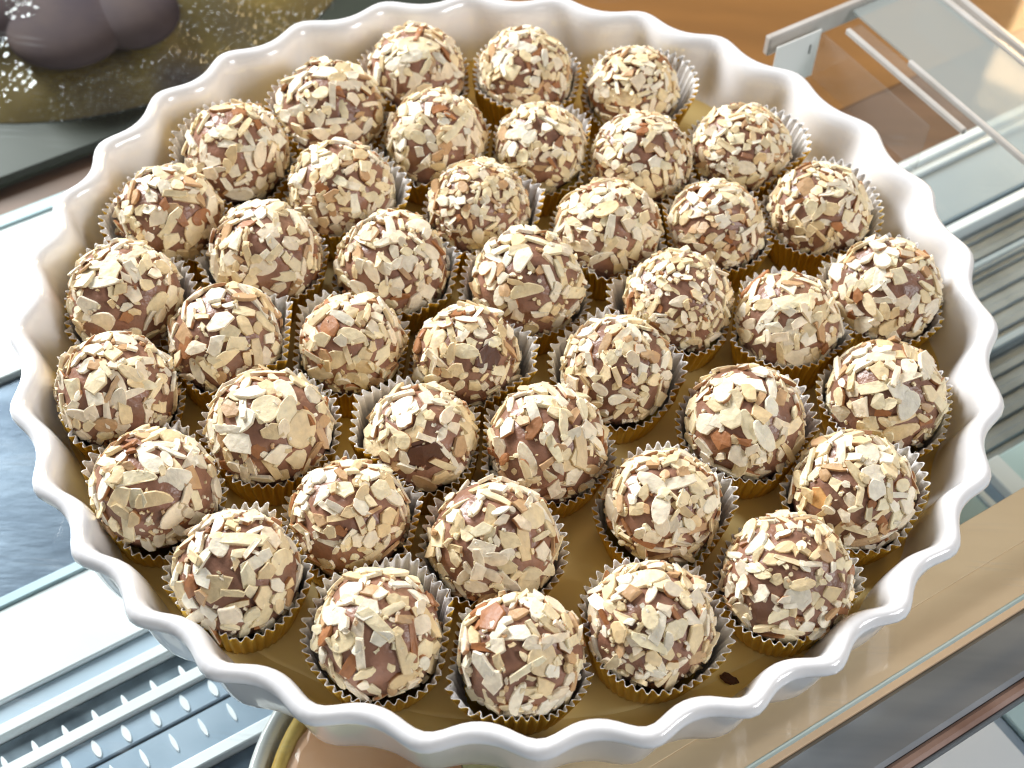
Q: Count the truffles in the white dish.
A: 42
